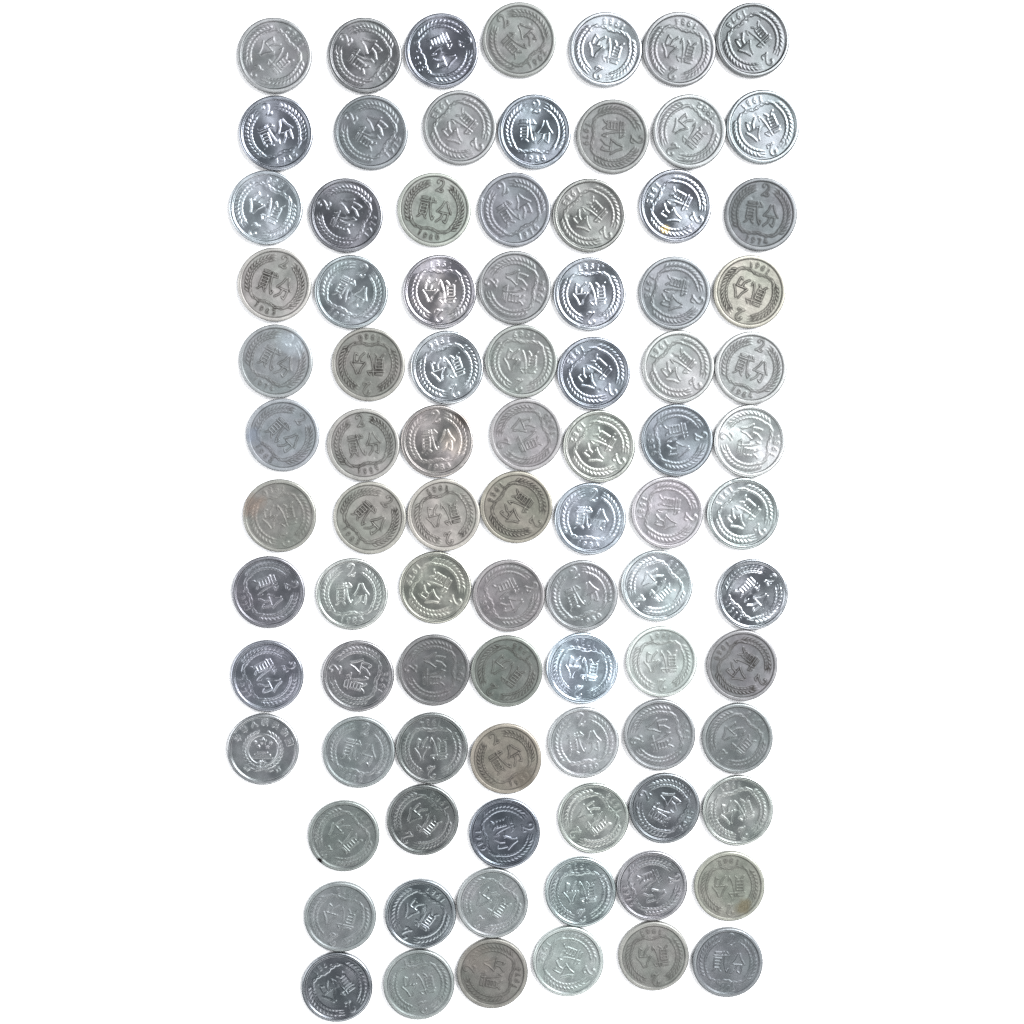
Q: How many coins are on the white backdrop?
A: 88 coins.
